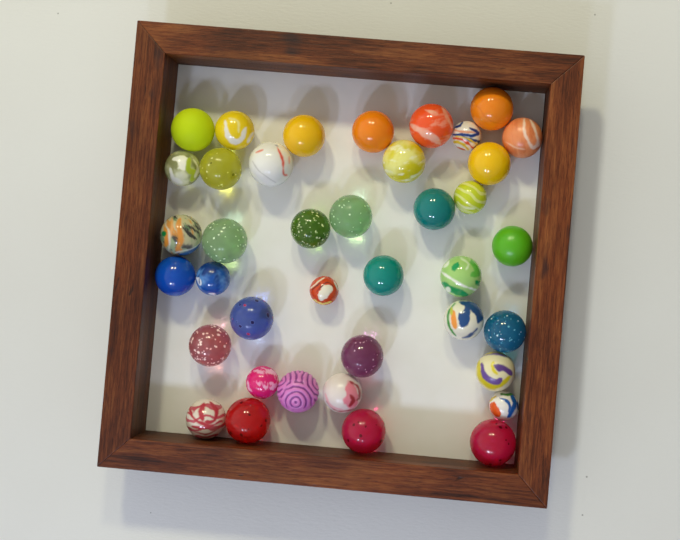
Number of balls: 39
